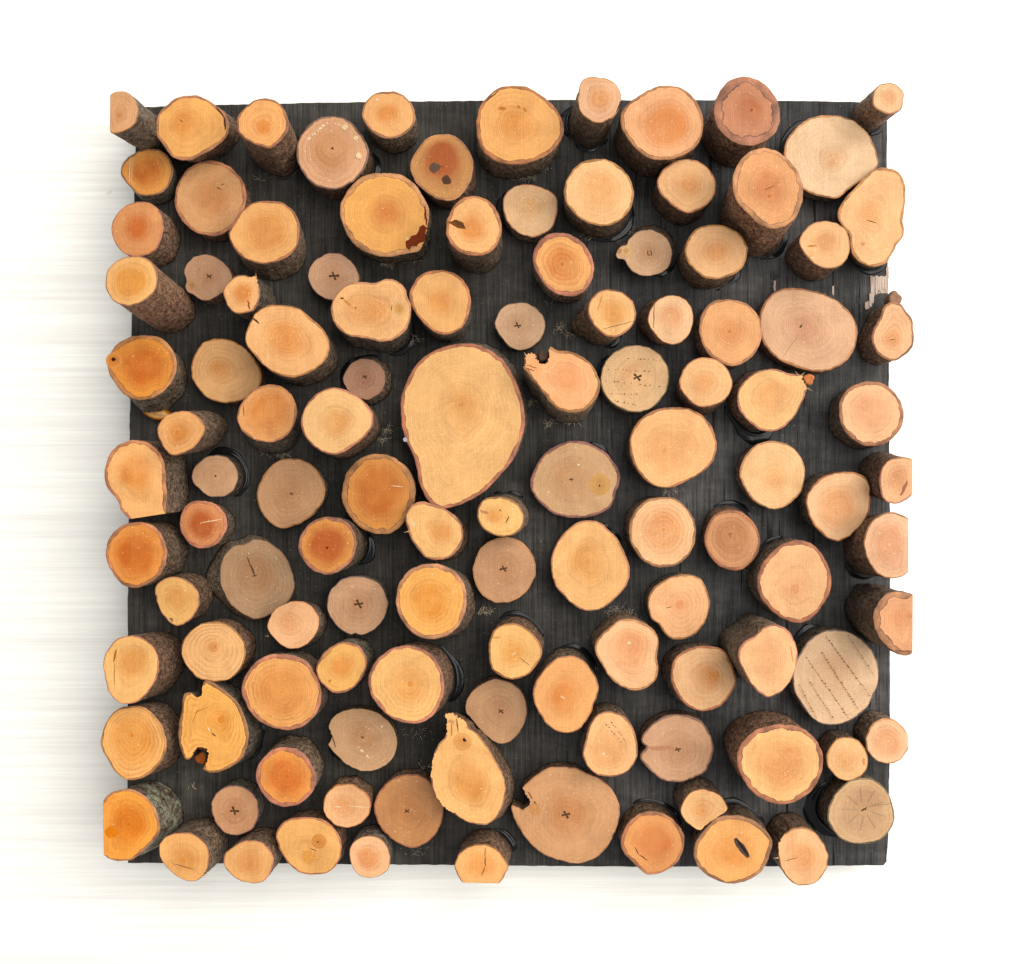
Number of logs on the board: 116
